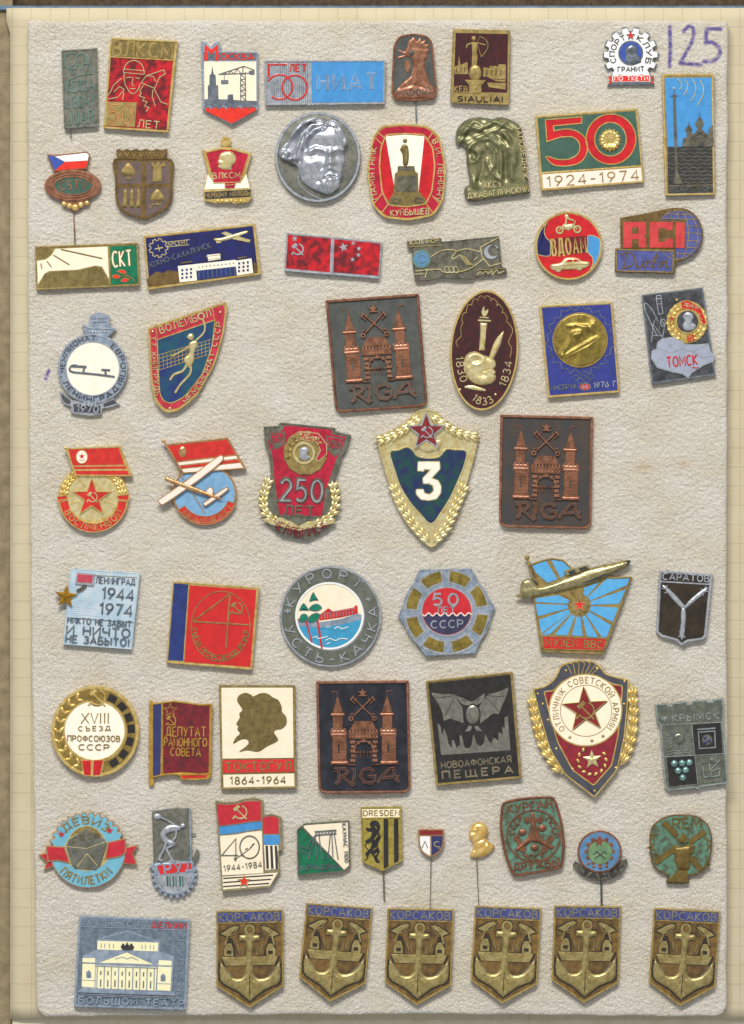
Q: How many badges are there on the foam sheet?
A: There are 62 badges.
